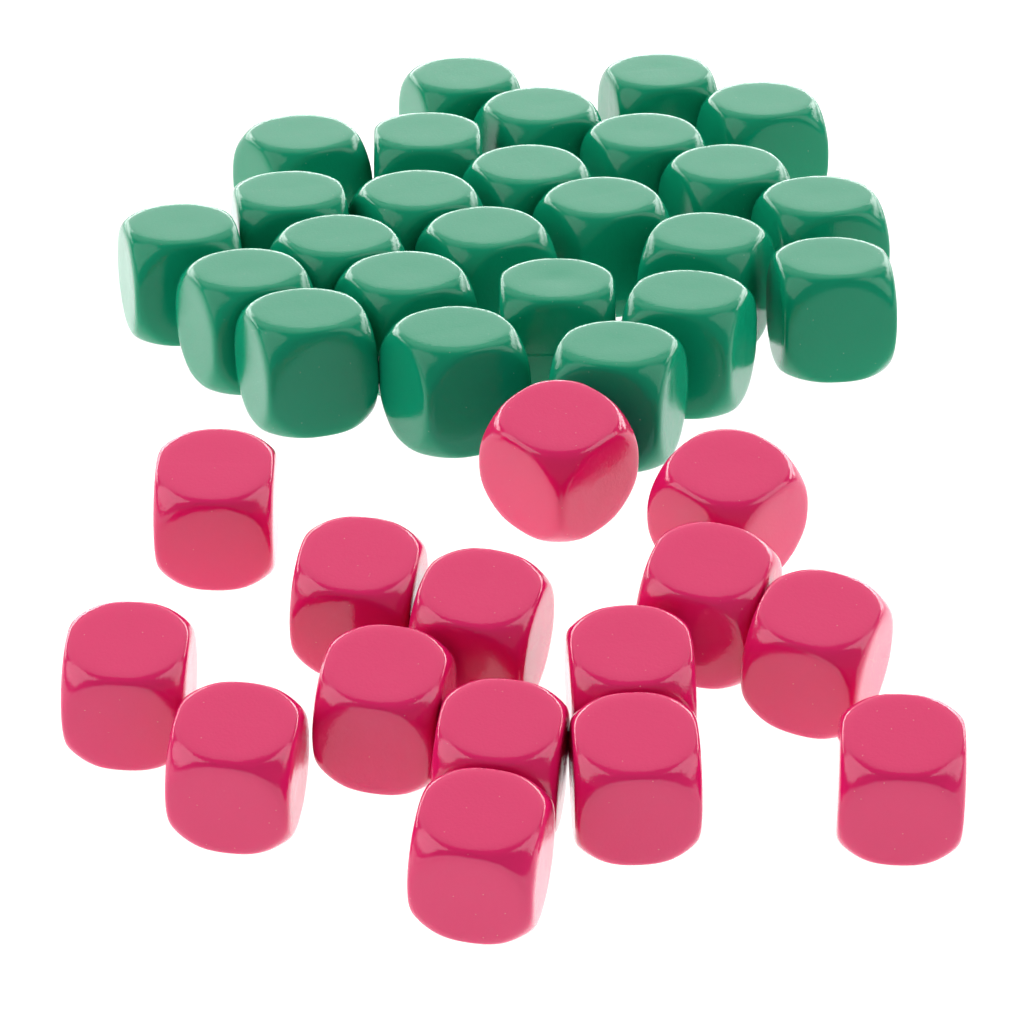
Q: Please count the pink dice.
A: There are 15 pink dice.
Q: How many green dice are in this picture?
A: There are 25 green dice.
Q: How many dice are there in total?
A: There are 40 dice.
